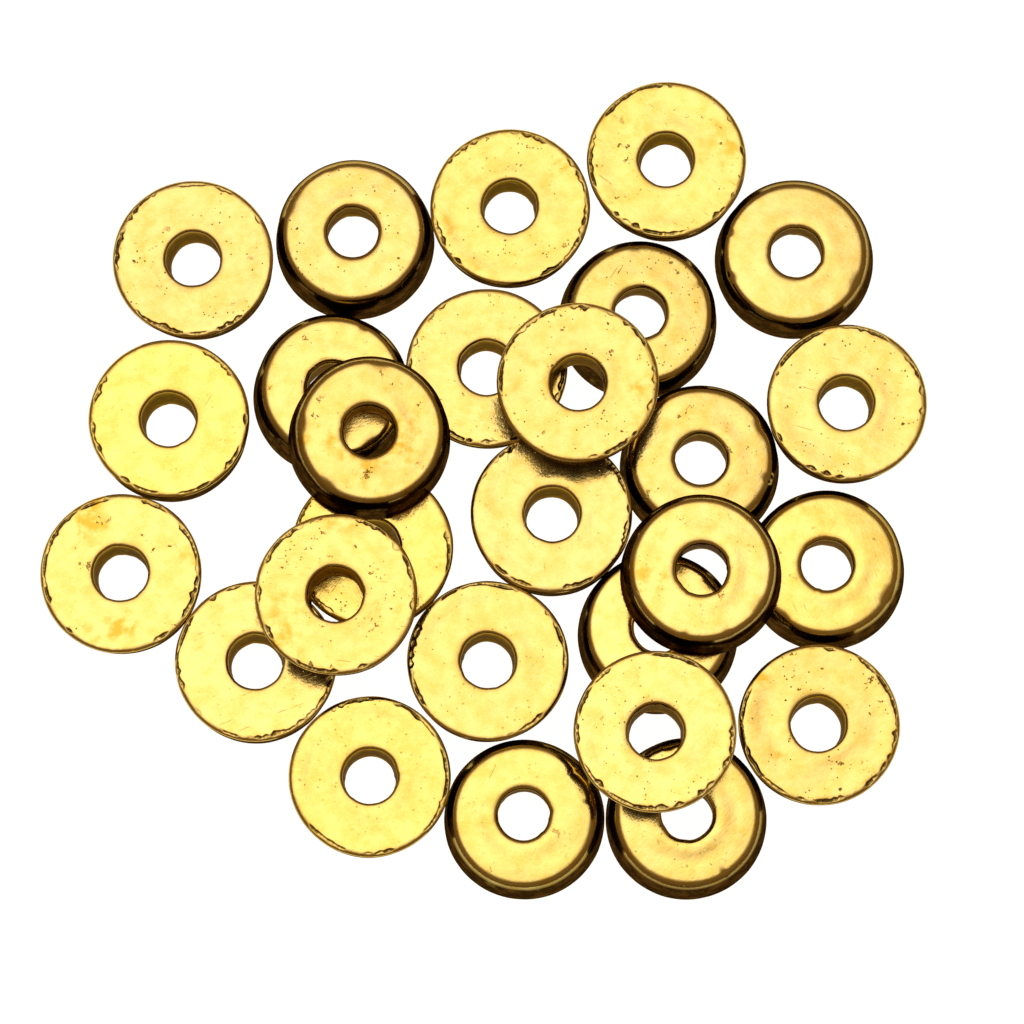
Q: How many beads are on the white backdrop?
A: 27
